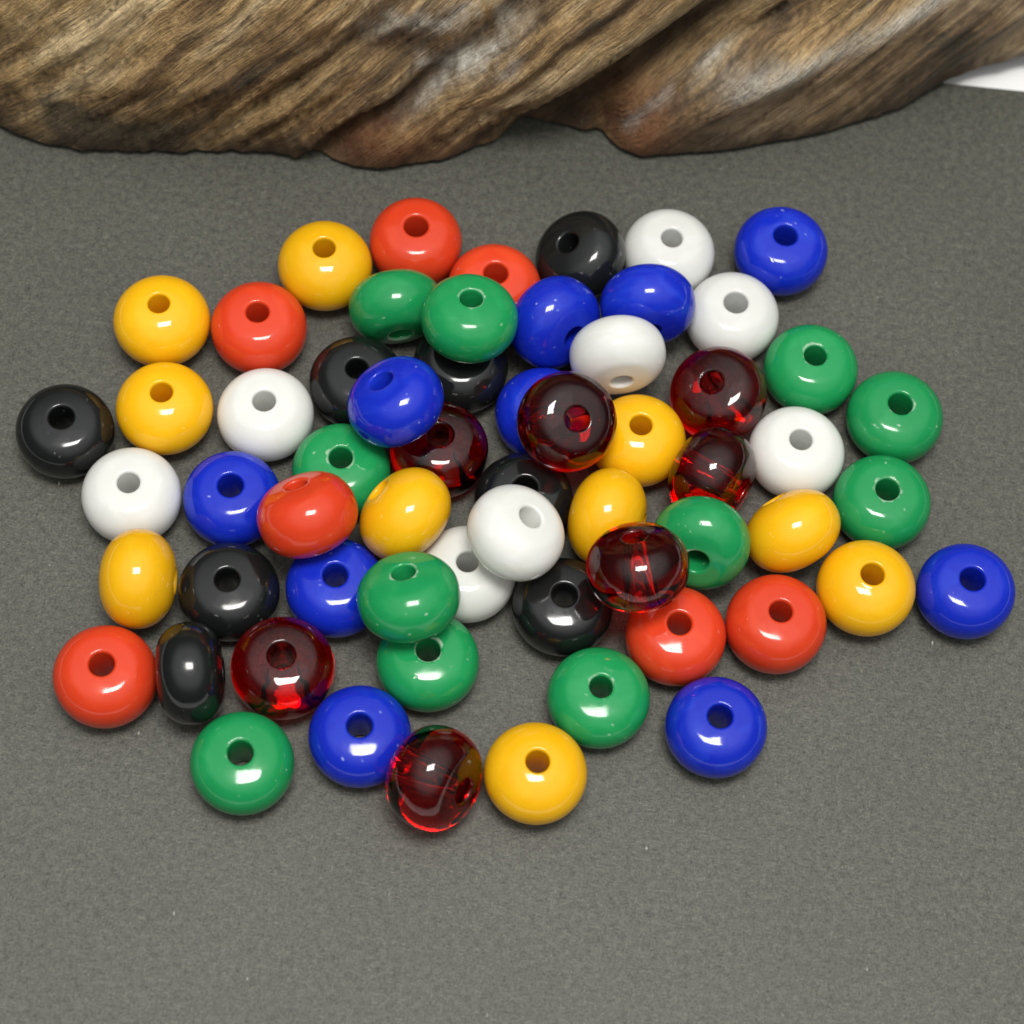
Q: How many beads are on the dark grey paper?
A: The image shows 61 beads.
